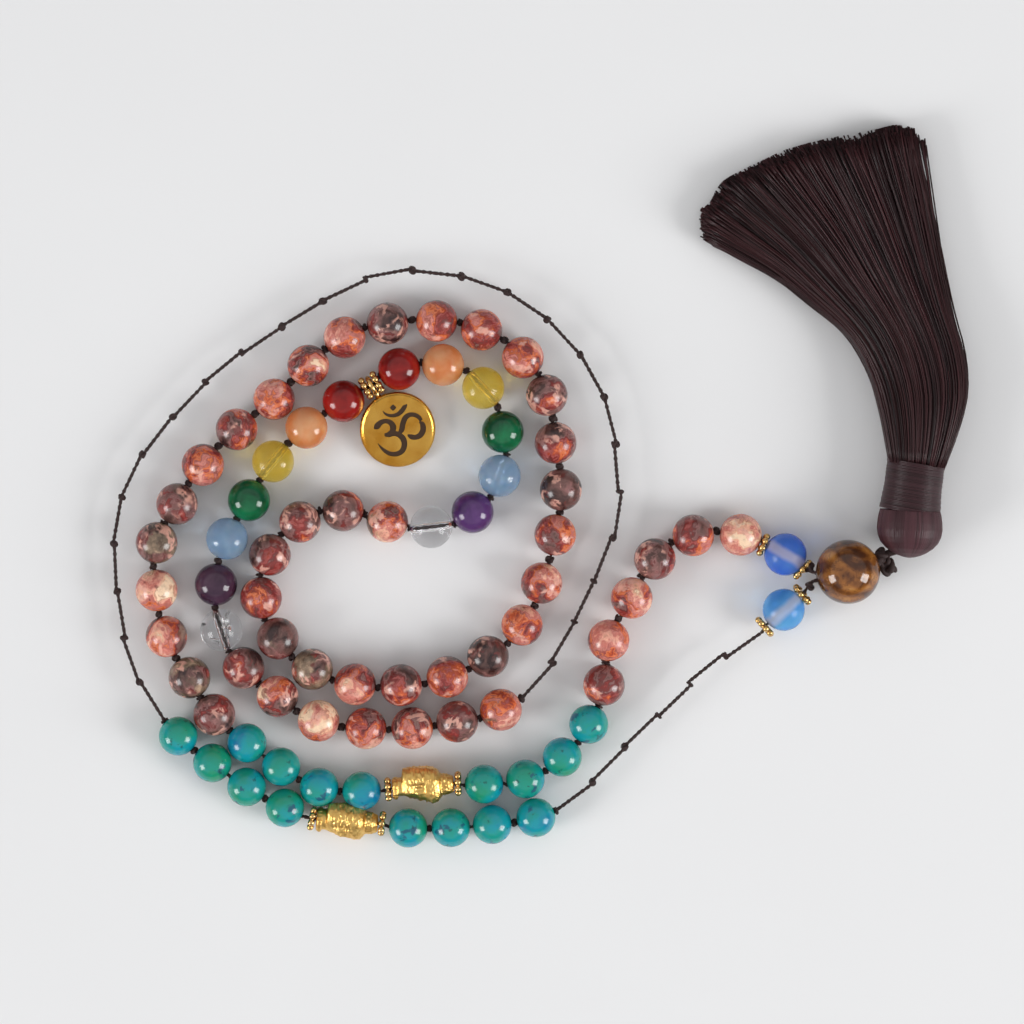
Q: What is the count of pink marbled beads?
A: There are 45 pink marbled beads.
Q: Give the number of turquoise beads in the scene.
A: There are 16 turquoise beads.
